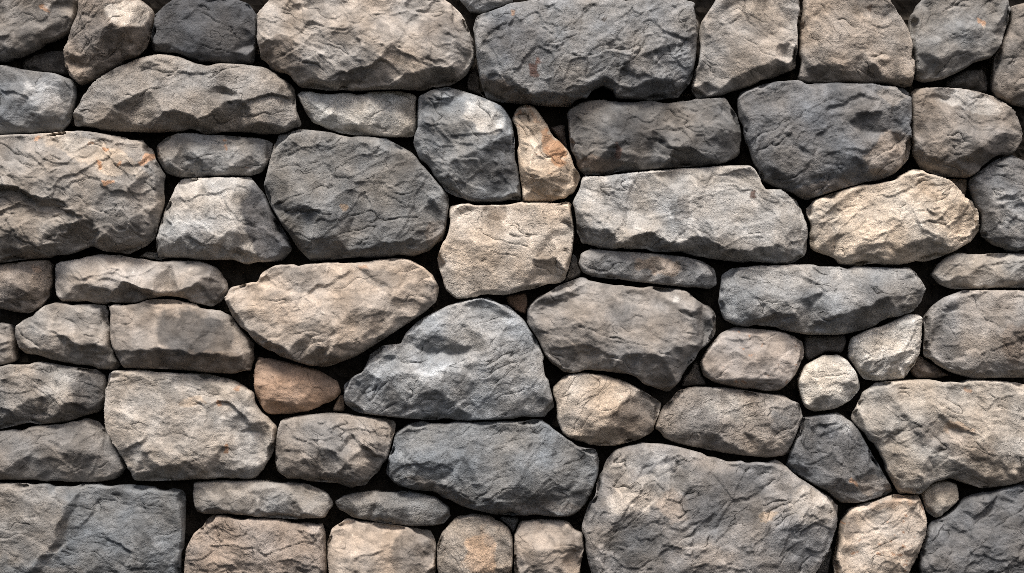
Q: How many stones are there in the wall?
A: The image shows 76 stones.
